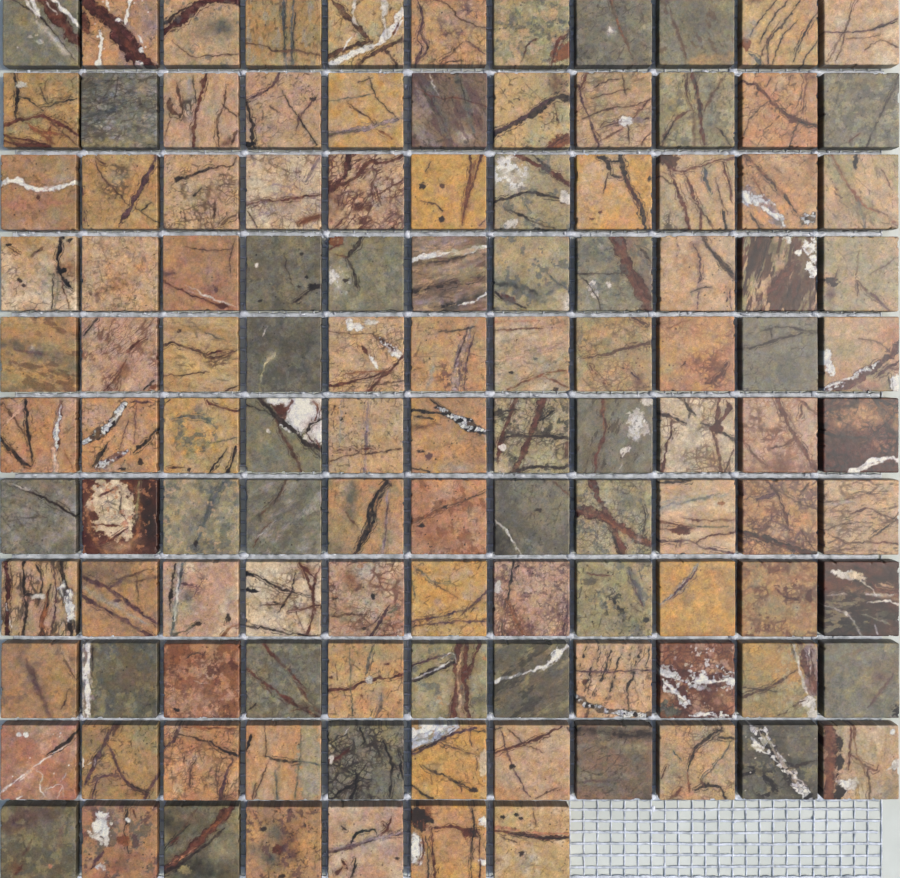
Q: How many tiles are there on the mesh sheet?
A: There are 117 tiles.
